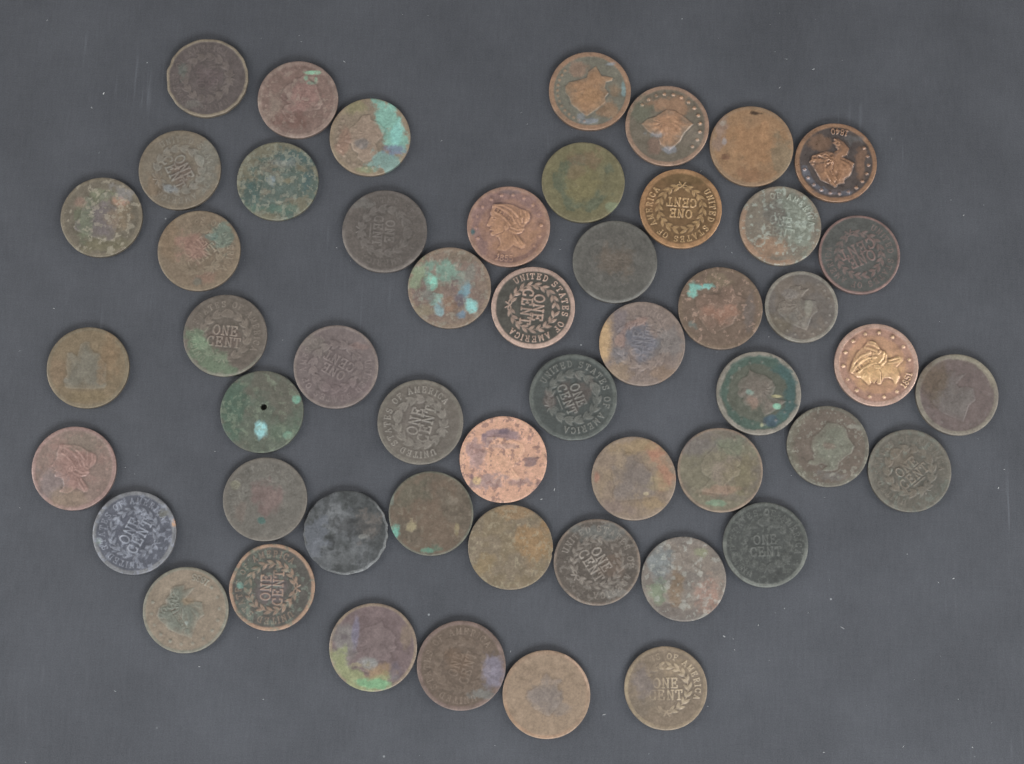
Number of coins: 52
